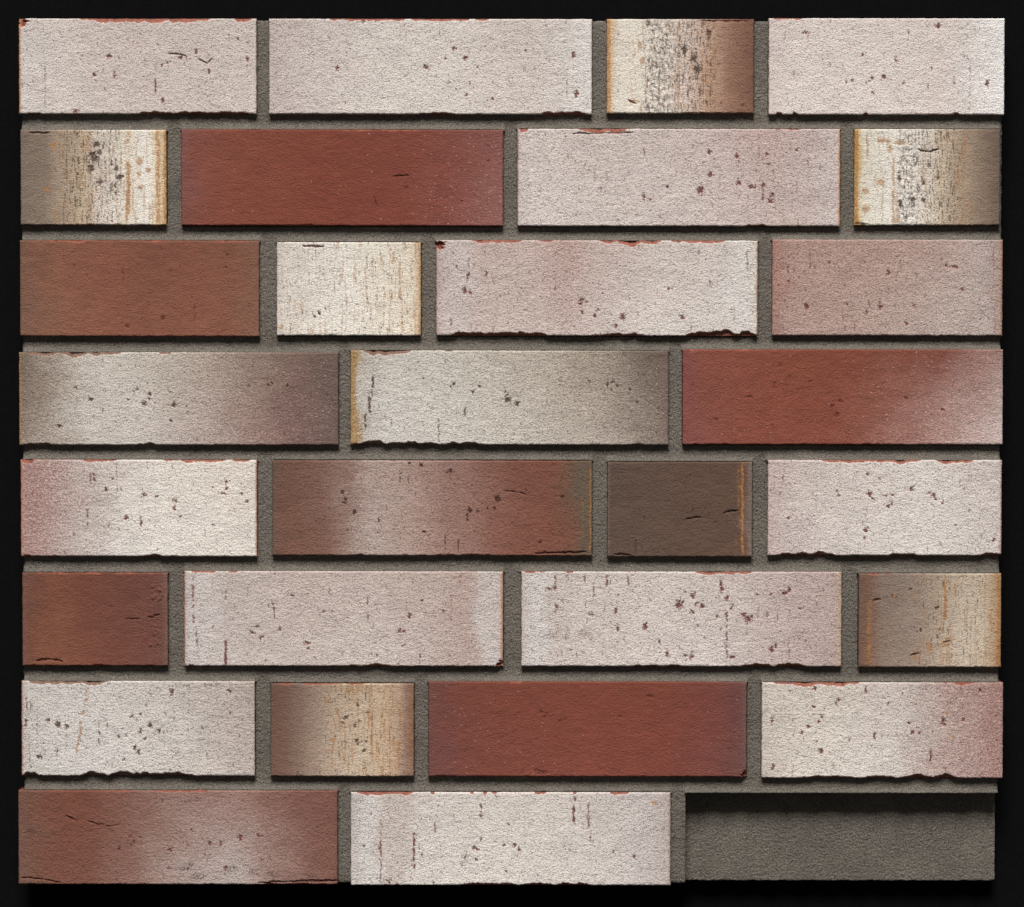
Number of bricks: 29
